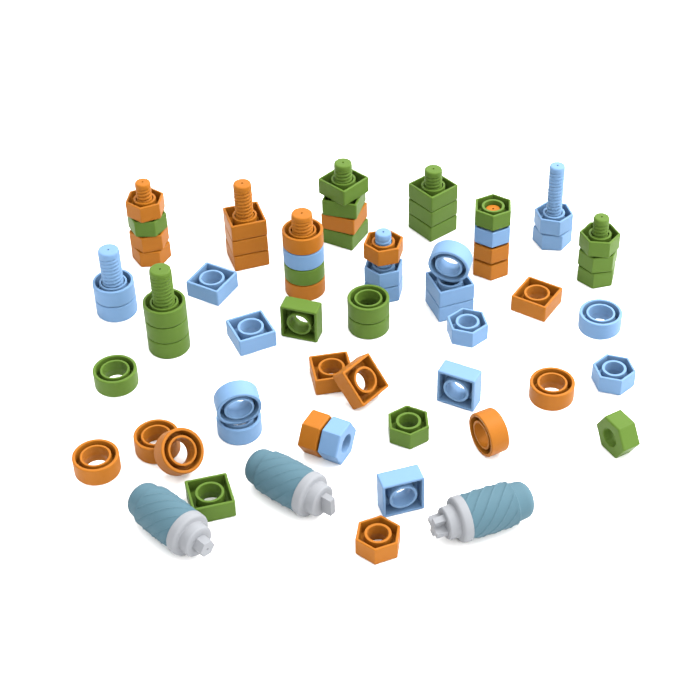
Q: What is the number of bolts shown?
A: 11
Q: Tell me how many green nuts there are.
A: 18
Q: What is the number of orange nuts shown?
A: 18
